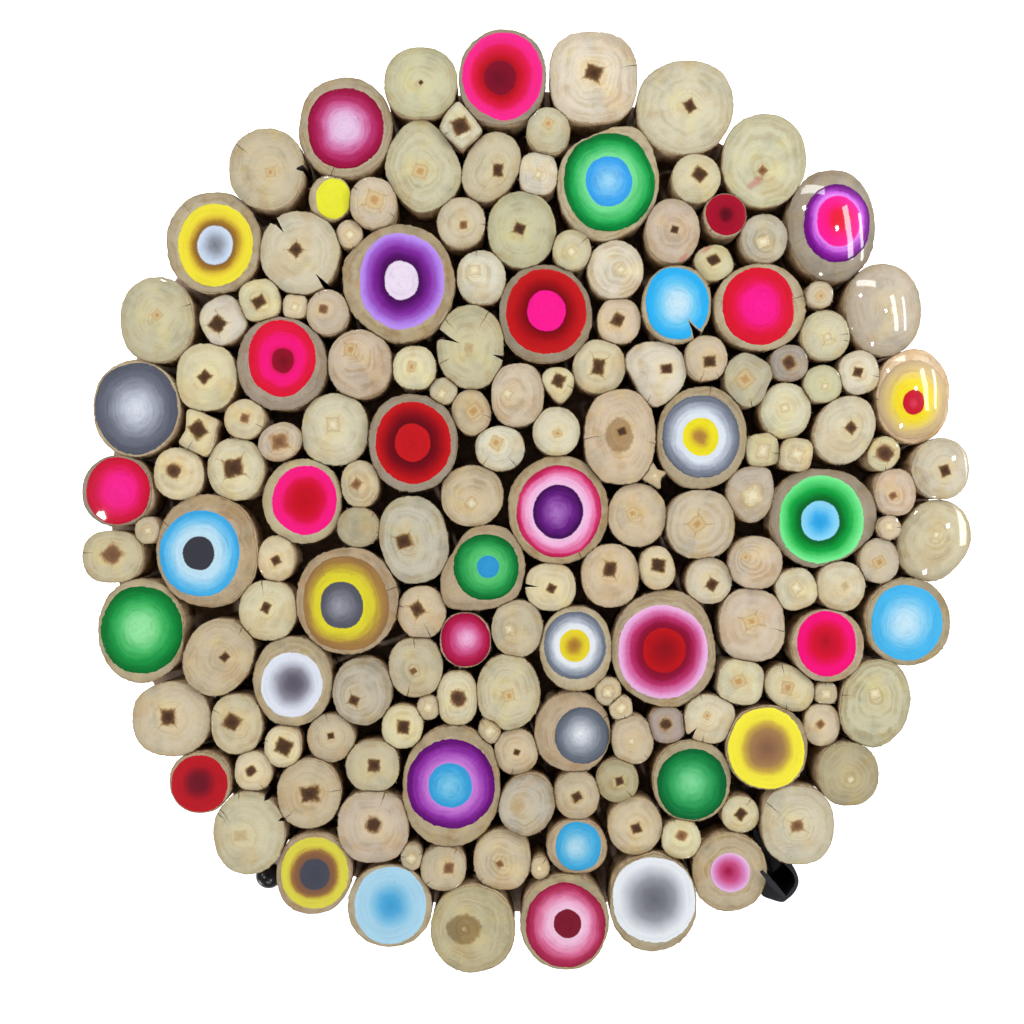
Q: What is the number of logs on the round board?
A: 169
